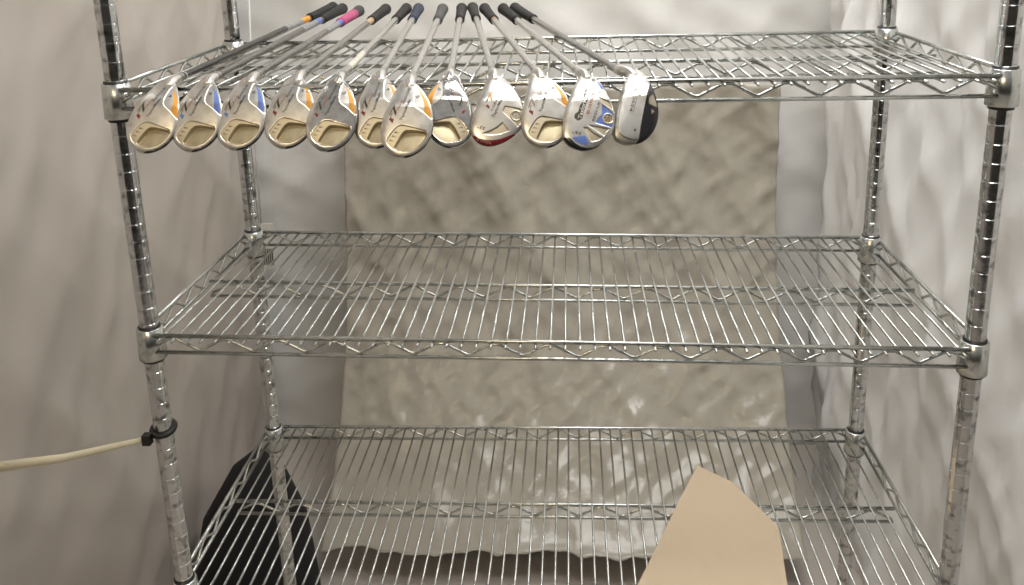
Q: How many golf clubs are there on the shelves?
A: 12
